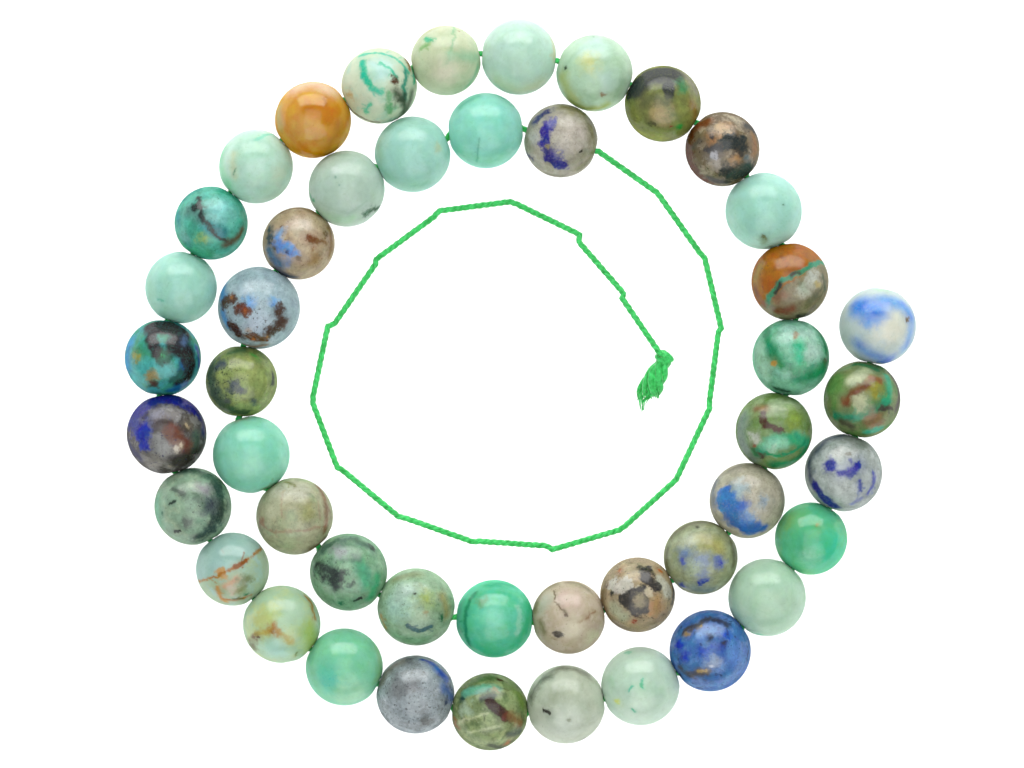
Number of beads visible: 46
